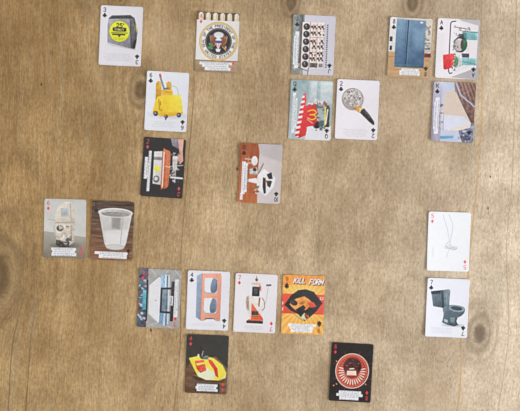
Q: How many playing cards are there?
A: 21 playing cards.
